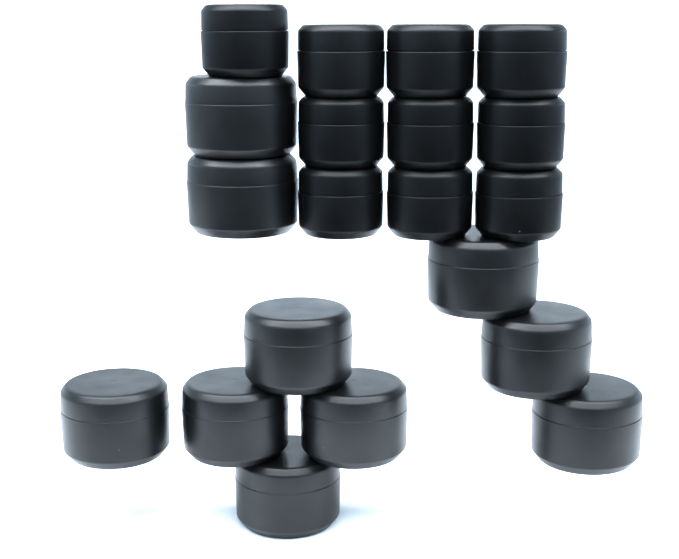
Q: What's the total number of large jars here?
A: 10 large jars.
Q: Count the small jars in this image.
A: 10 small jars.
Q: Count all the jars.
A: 20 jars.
